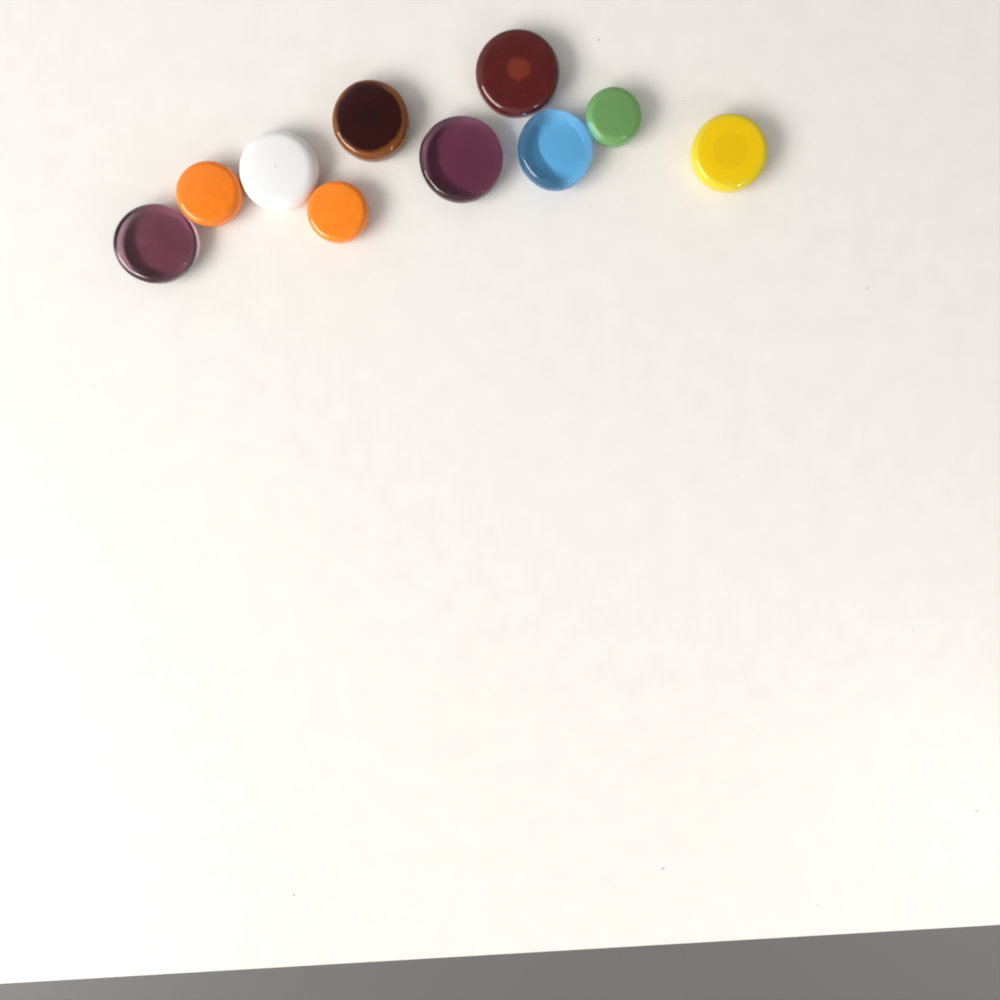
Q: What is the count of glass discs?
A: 10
